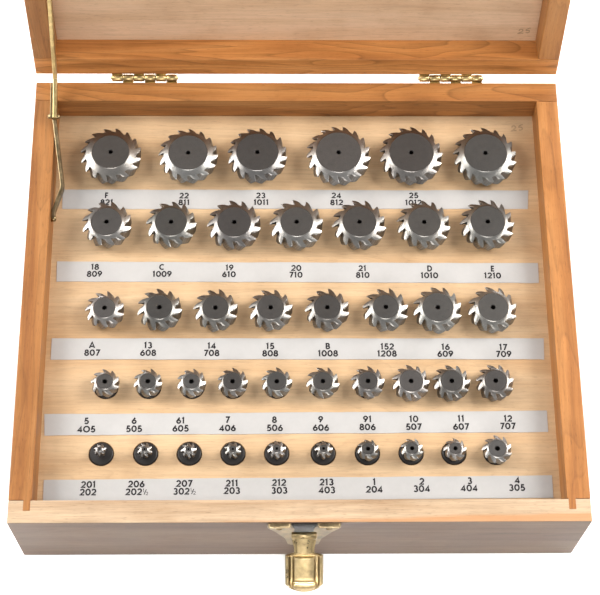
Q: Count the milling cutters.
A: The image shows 41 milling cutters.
